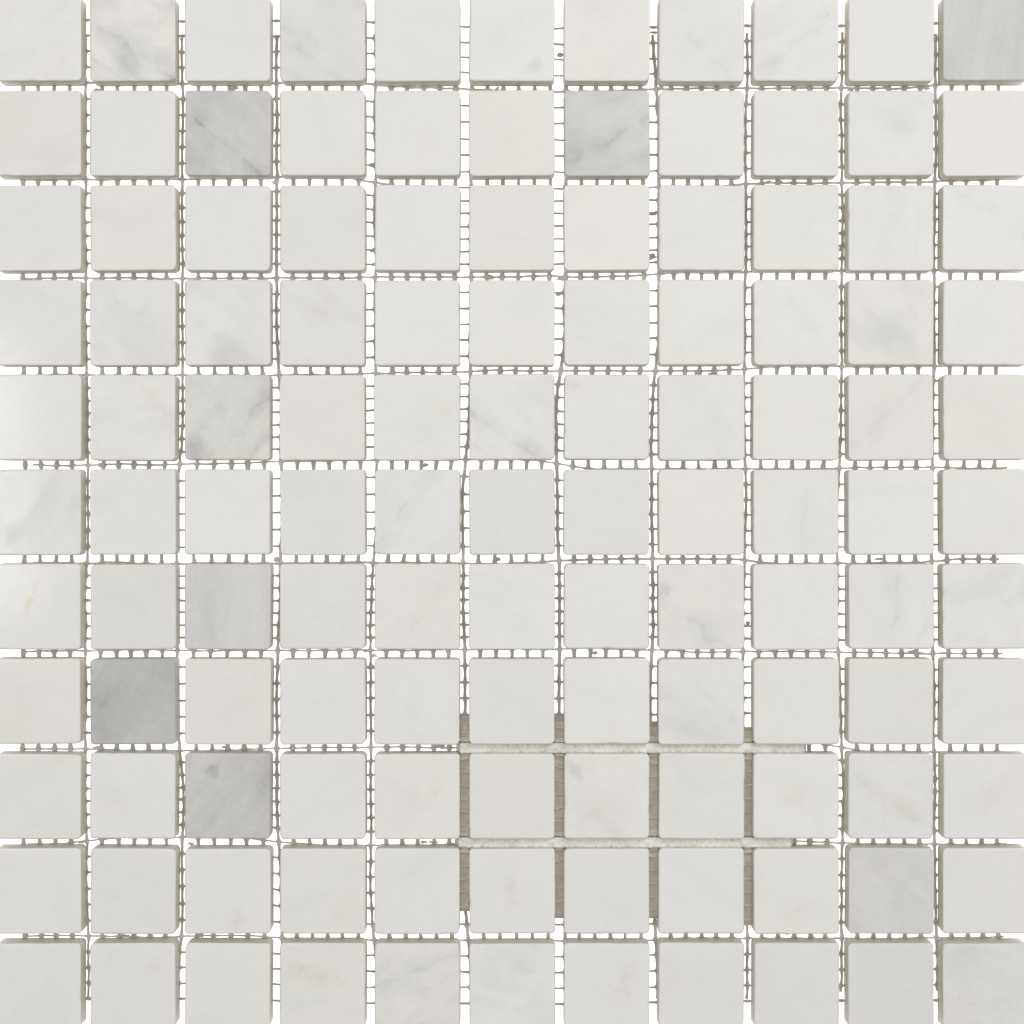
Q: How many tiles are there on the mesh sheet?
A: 121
